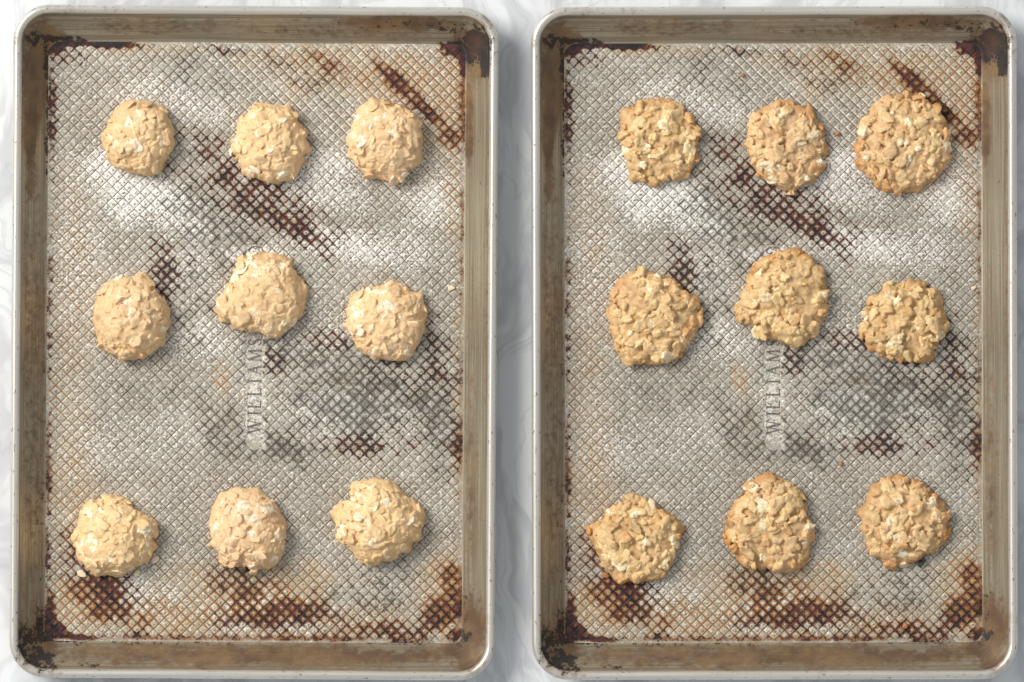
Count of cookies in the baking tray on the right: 9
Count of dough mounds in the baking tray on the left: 9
